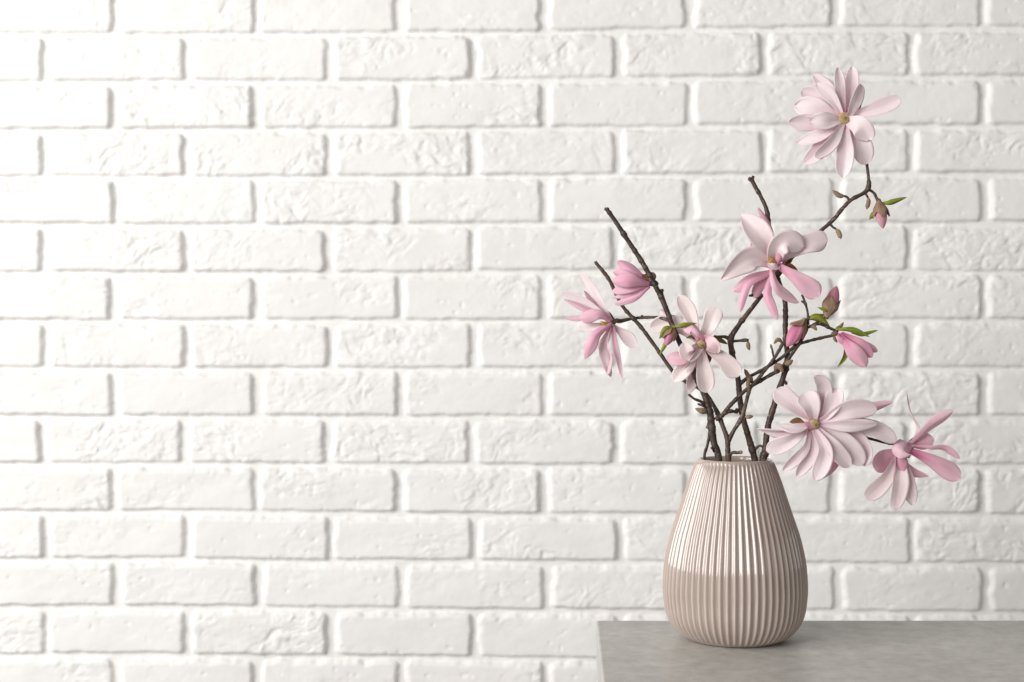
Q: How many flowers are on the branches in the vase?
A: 8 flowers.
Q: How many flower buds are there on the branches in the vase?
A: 4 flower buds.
